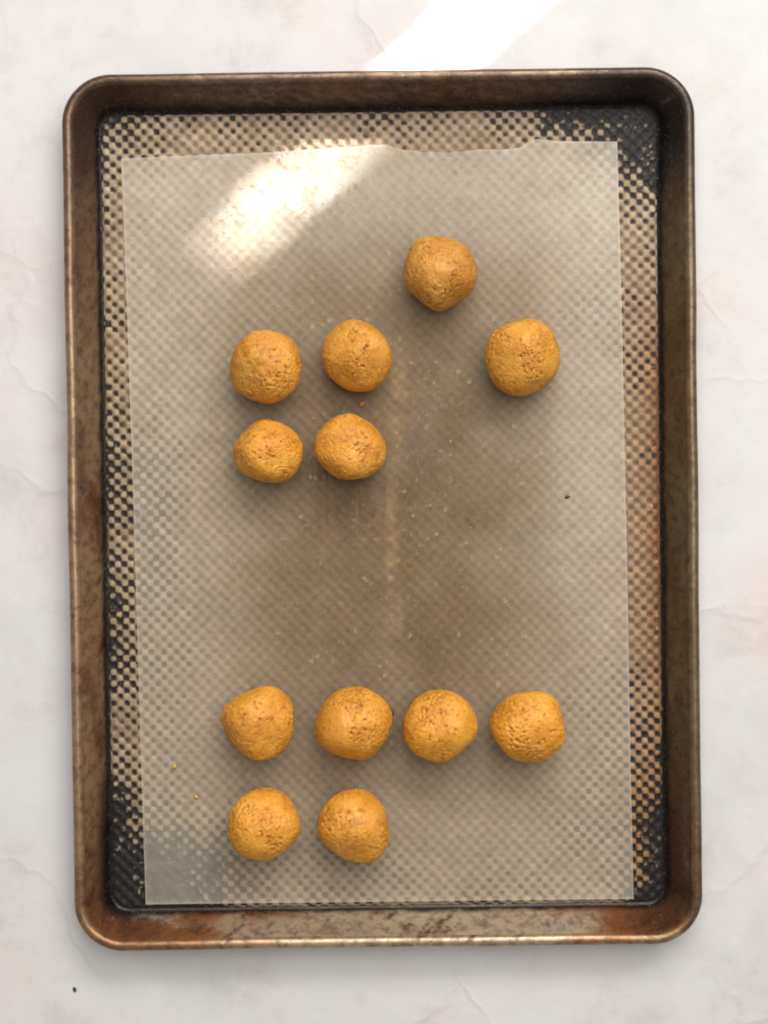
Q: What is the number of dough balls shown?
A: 12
